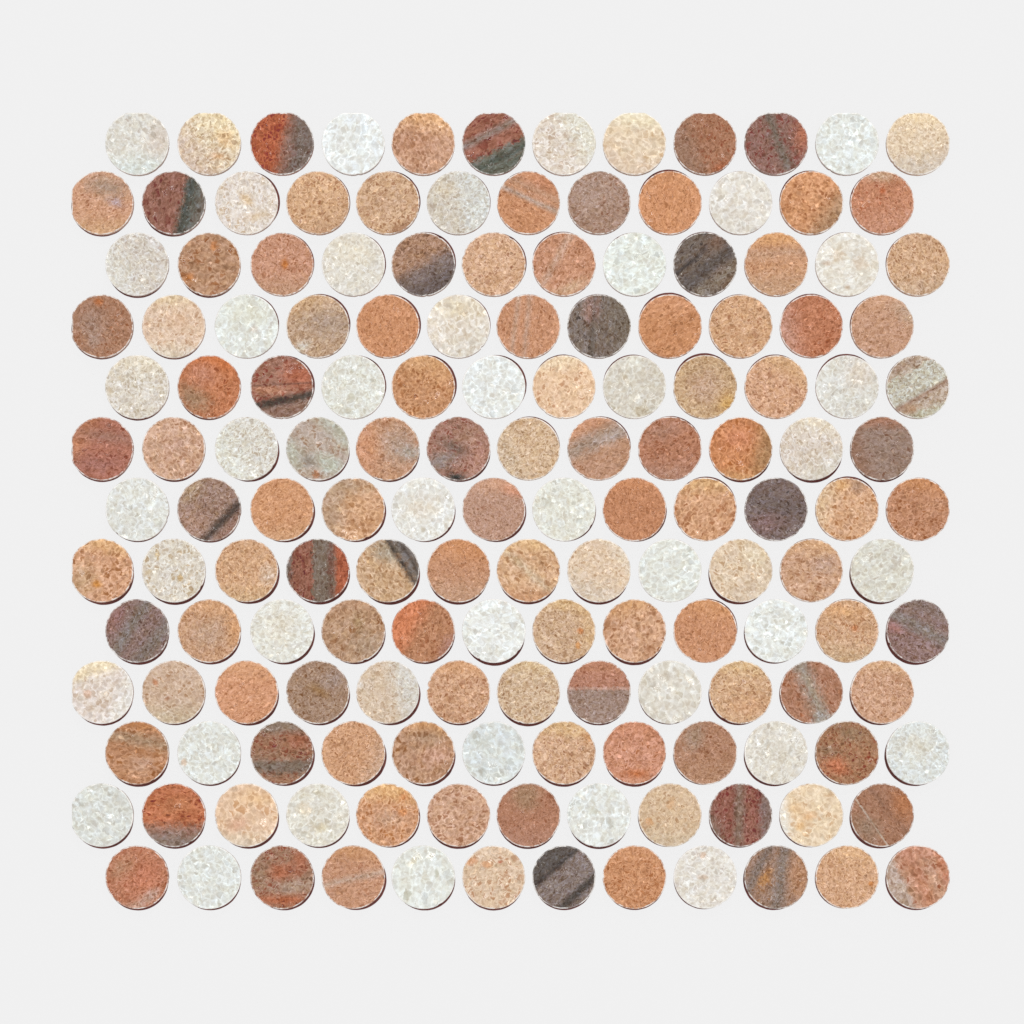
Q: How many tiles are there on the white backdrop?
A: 156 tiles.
